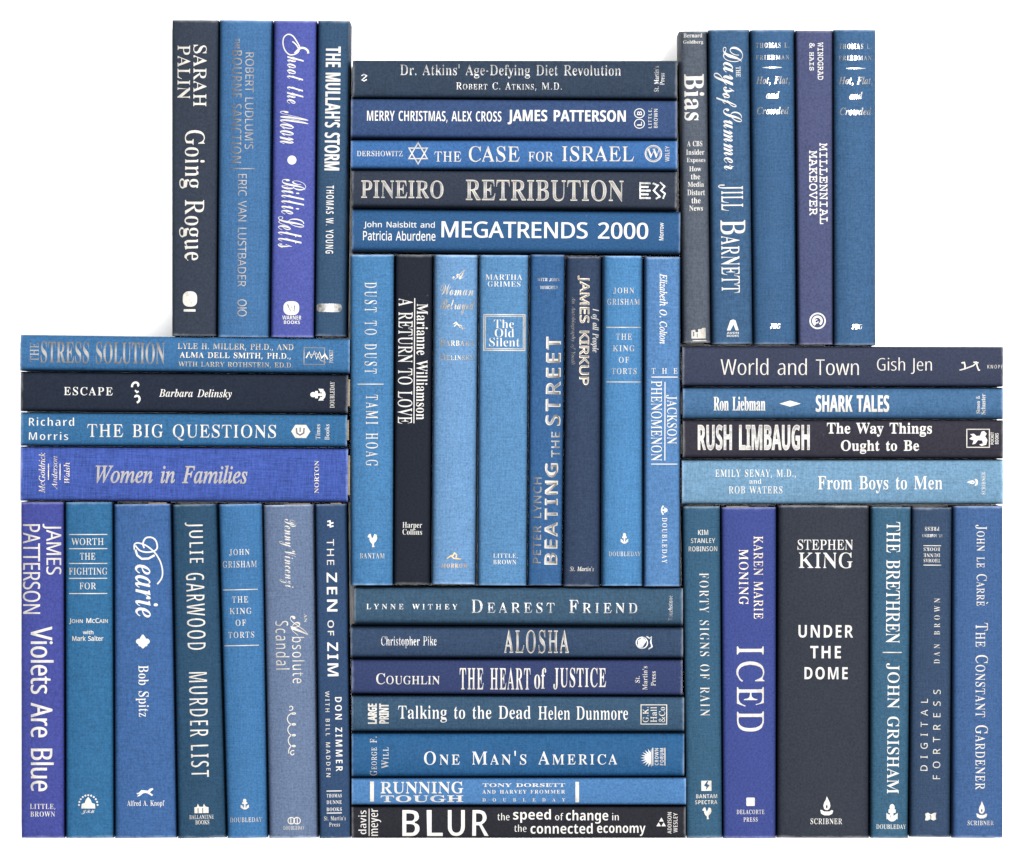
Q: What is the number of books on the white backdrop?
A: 50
